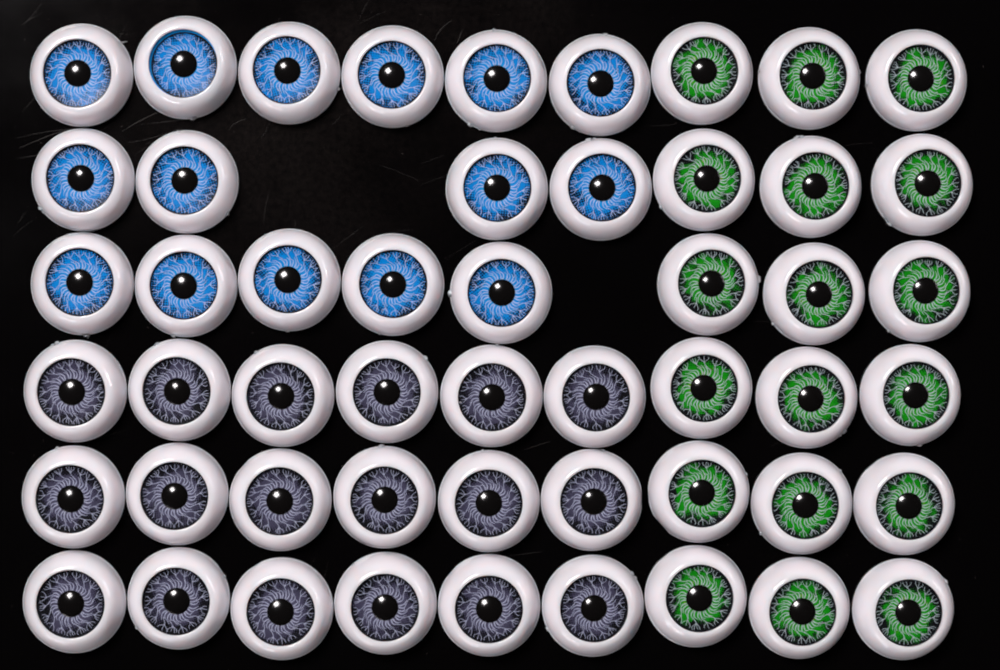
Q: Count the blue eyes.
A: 15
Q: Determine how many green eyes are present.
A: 18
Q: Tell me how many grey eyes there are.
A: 18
